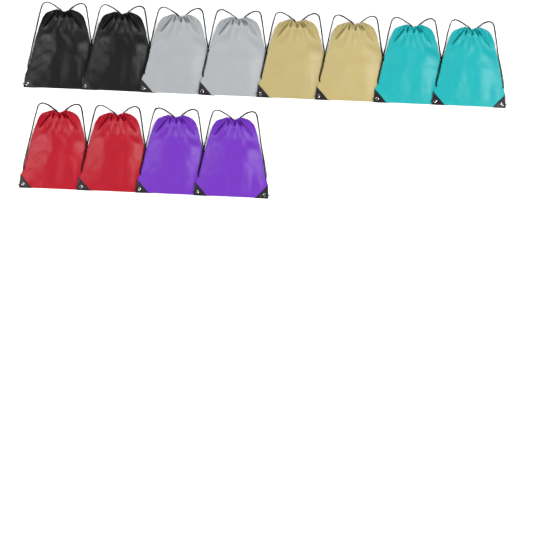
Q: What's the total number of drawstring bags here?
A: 12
